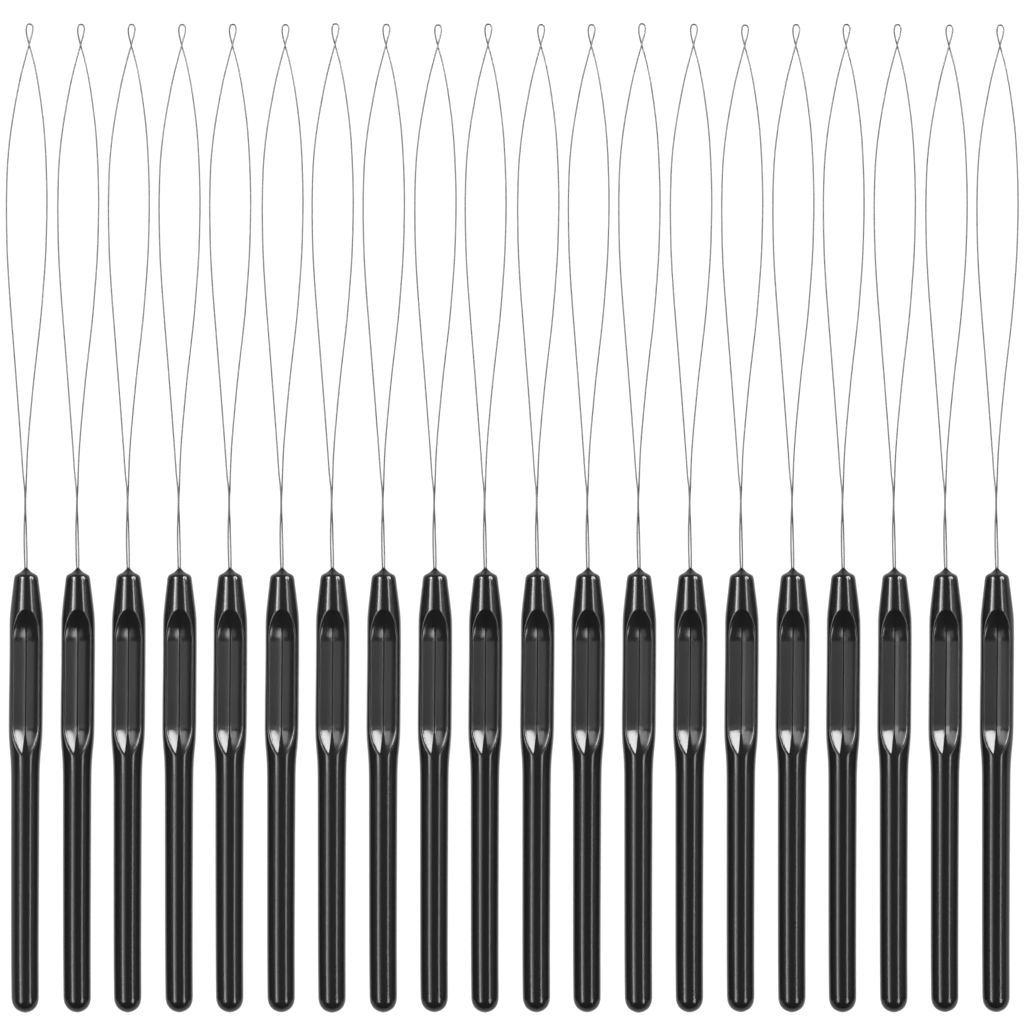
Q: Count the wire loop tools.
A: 20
